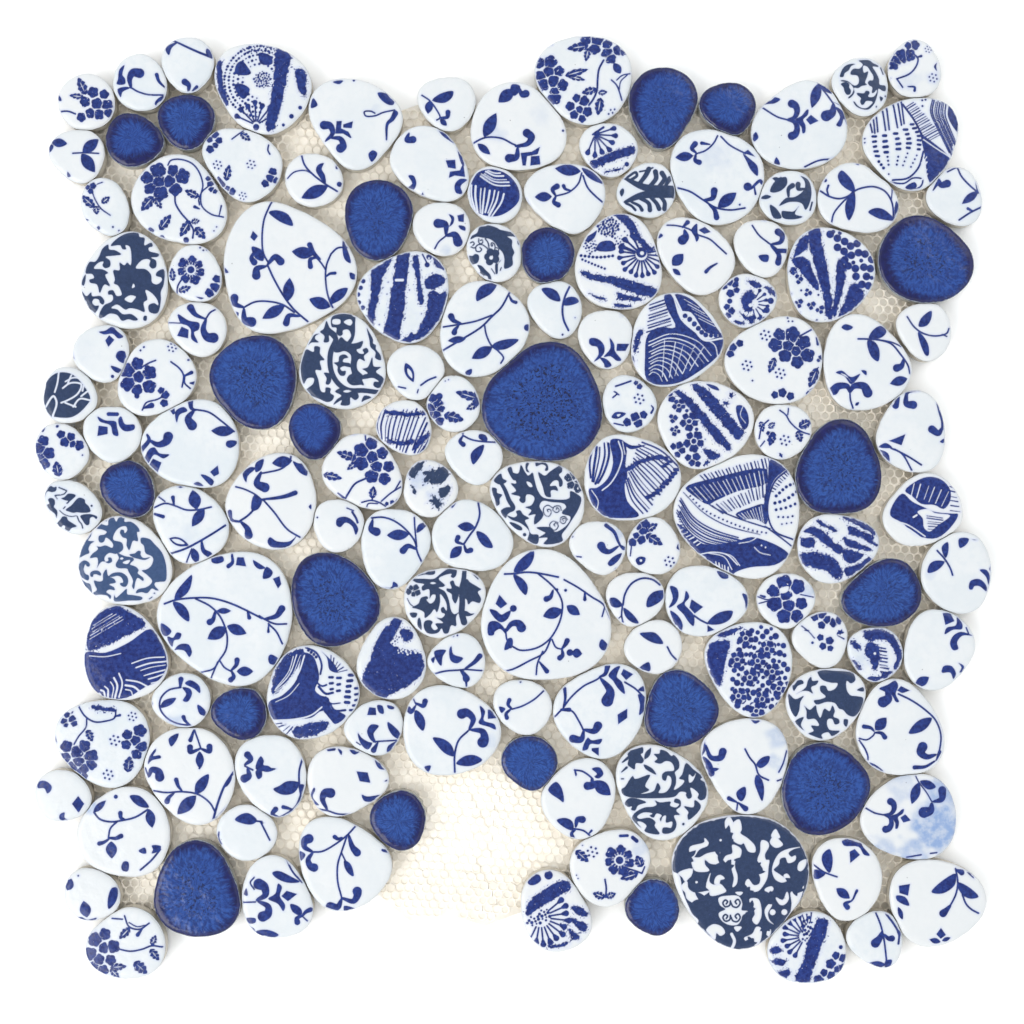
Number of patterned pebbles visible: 121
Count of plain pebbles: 21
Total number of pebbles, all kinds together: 142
